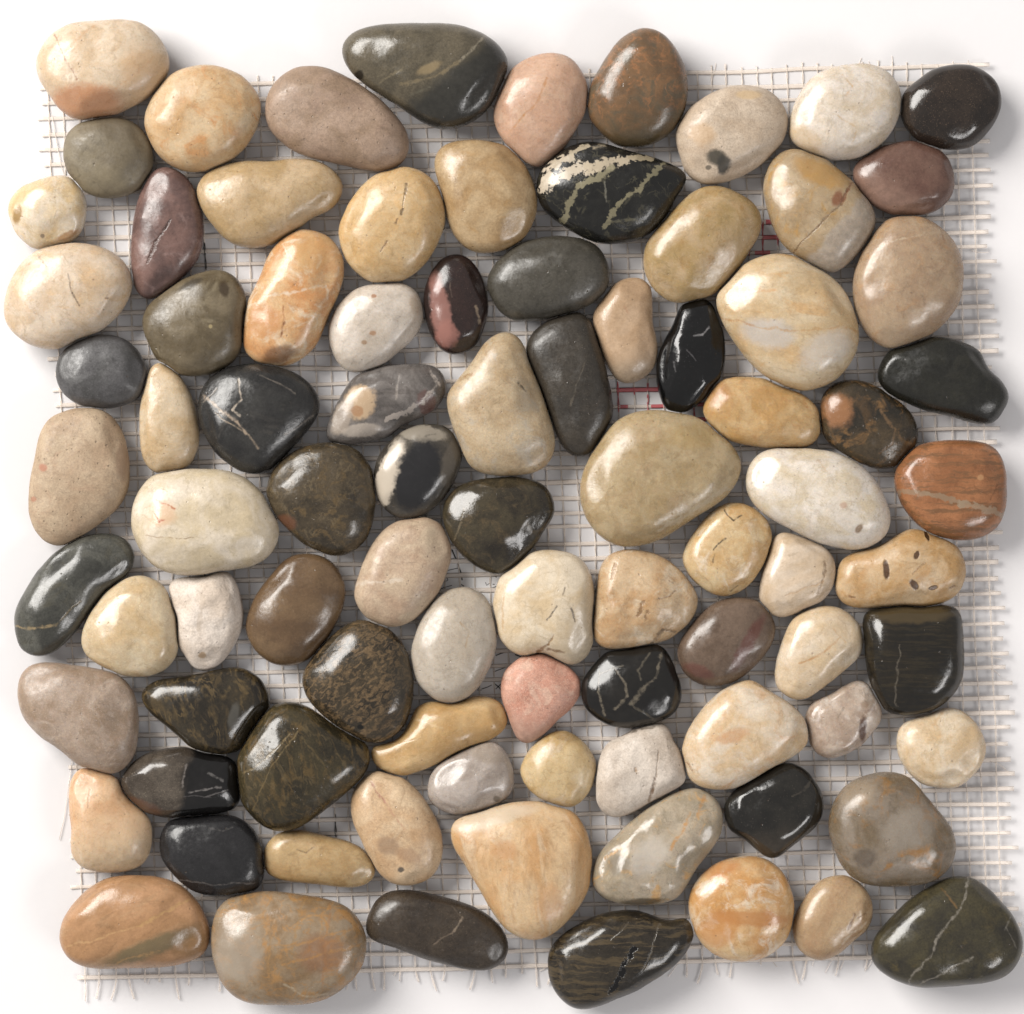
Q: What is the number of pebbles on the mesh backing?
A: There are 89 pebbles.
